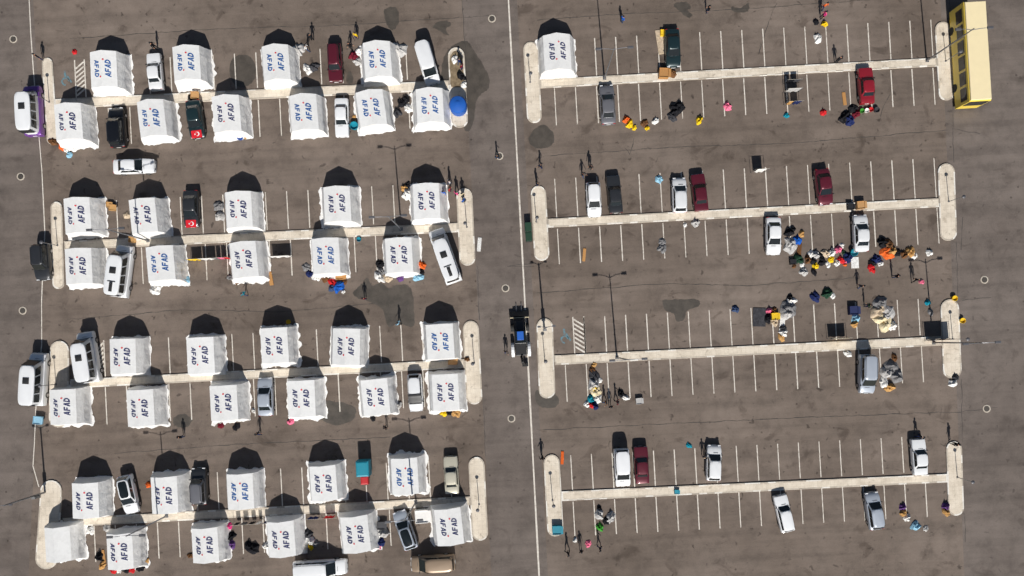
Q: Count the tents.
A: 43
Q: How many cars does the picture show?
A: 29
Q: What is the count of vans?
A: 10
